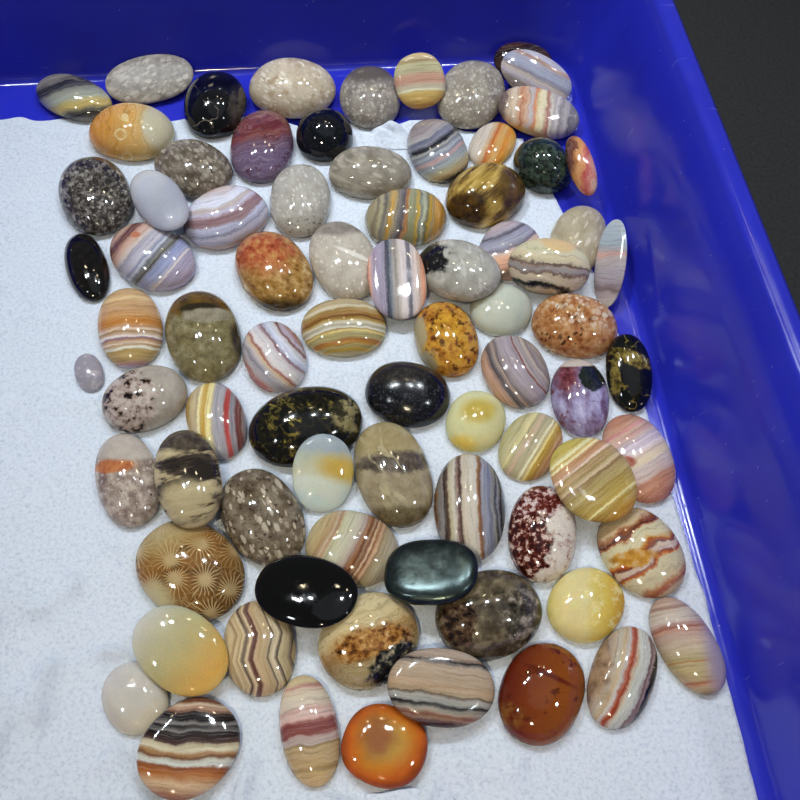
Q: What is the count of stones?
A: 79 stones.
